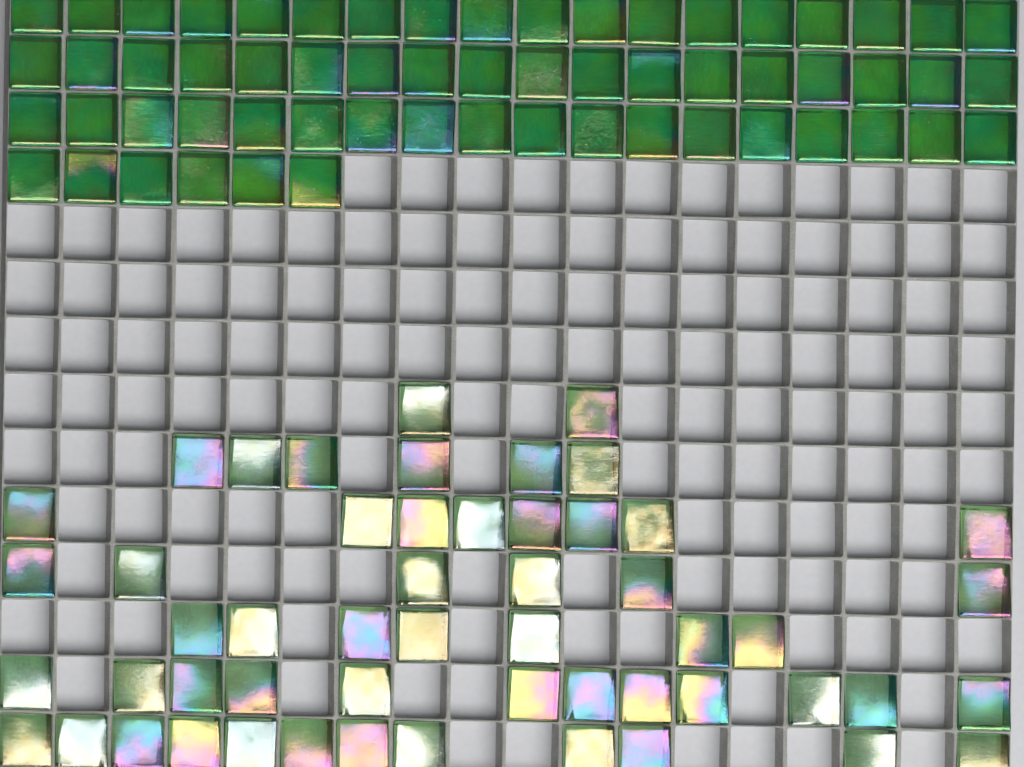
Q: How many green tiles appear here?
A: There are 60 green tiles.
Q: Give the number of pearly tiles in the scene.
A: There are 53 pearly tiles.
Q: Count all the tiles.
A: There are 113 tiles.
